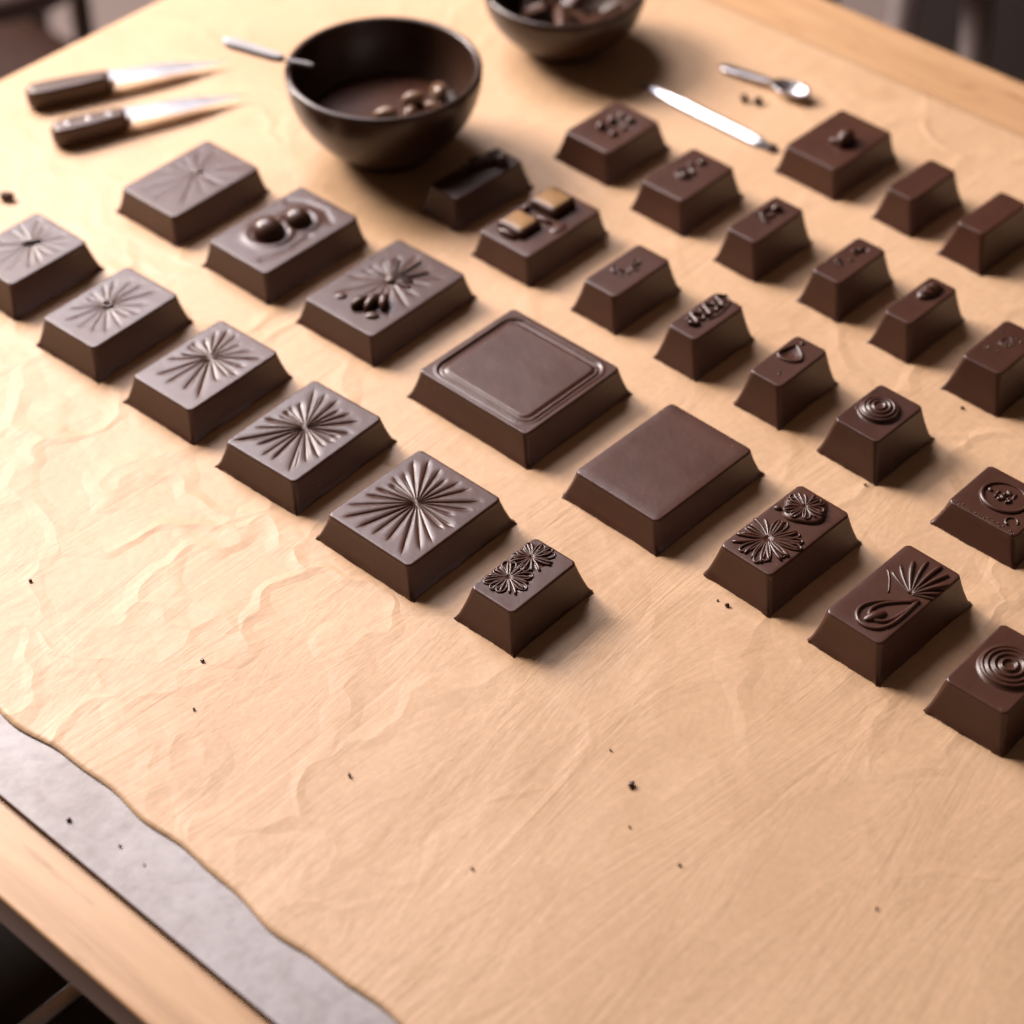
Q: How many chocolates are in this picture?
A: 30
